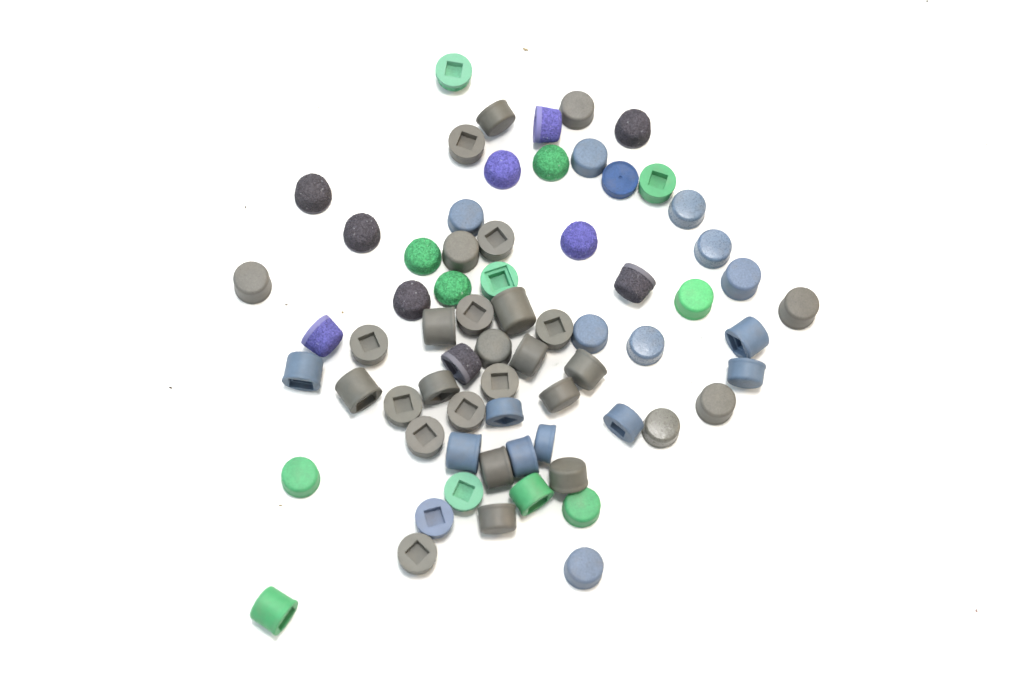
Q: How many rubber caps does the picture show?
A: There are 68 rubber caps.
